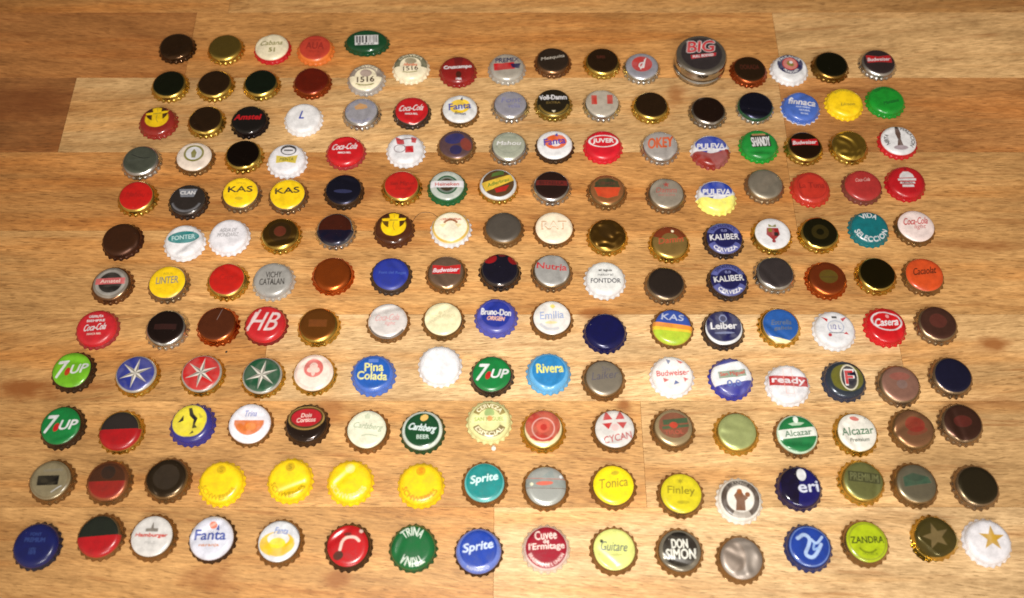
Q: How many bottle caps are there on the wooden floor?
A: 181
